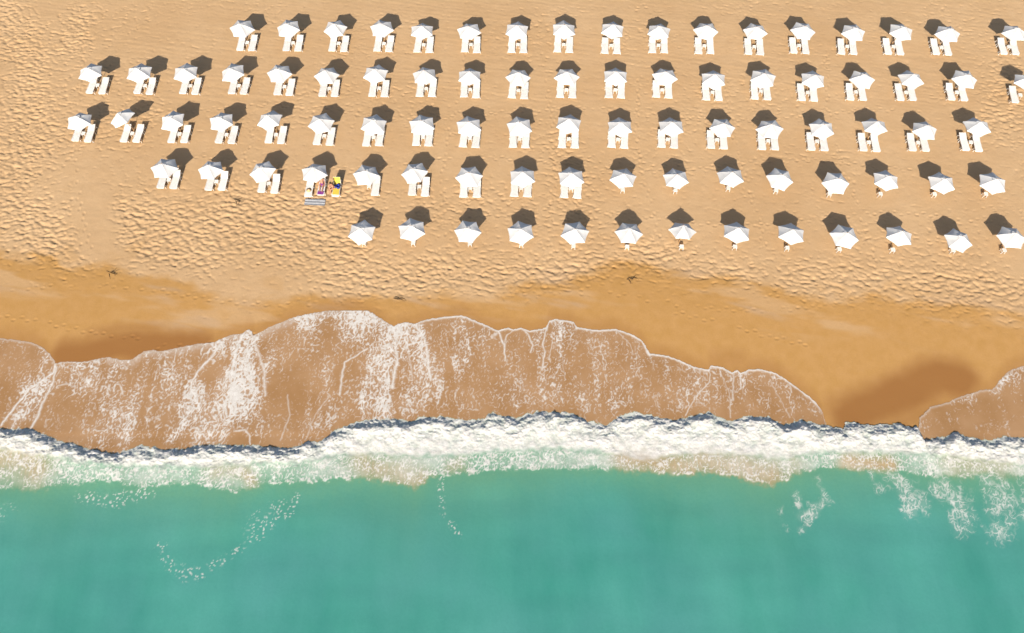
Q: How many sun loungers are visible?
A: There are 129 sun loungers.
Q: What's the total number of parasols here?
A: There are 86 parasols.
